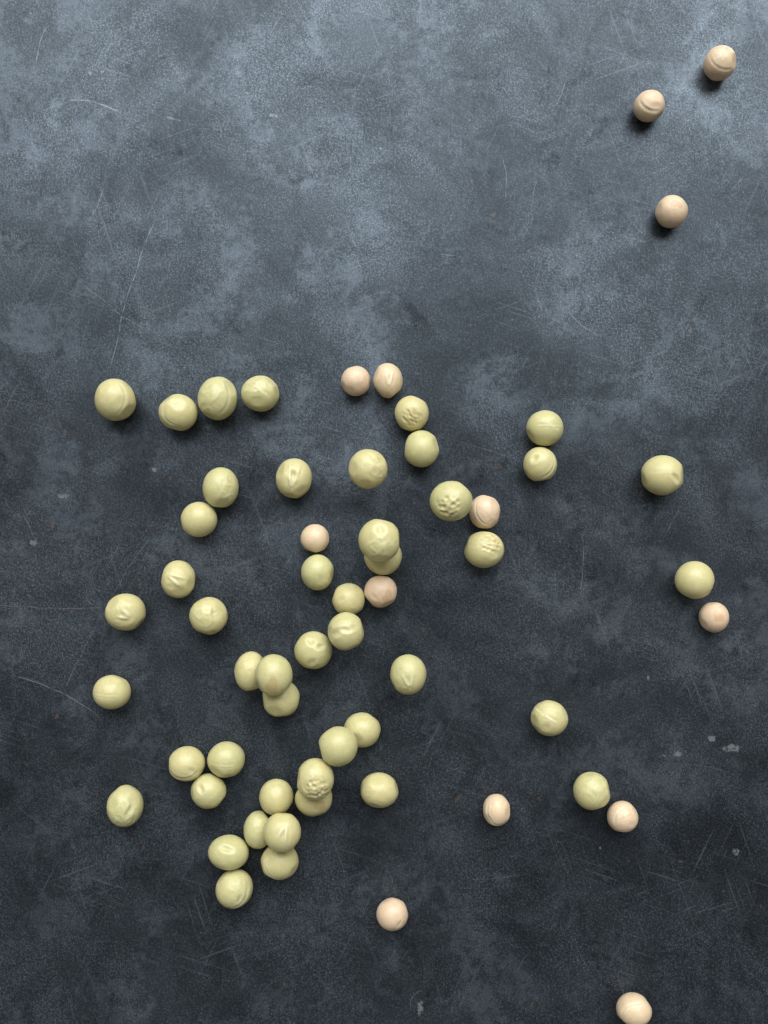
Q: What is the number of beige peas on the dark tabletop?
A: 13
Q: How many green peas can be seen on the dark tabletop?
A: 47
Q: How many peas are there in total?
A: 60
